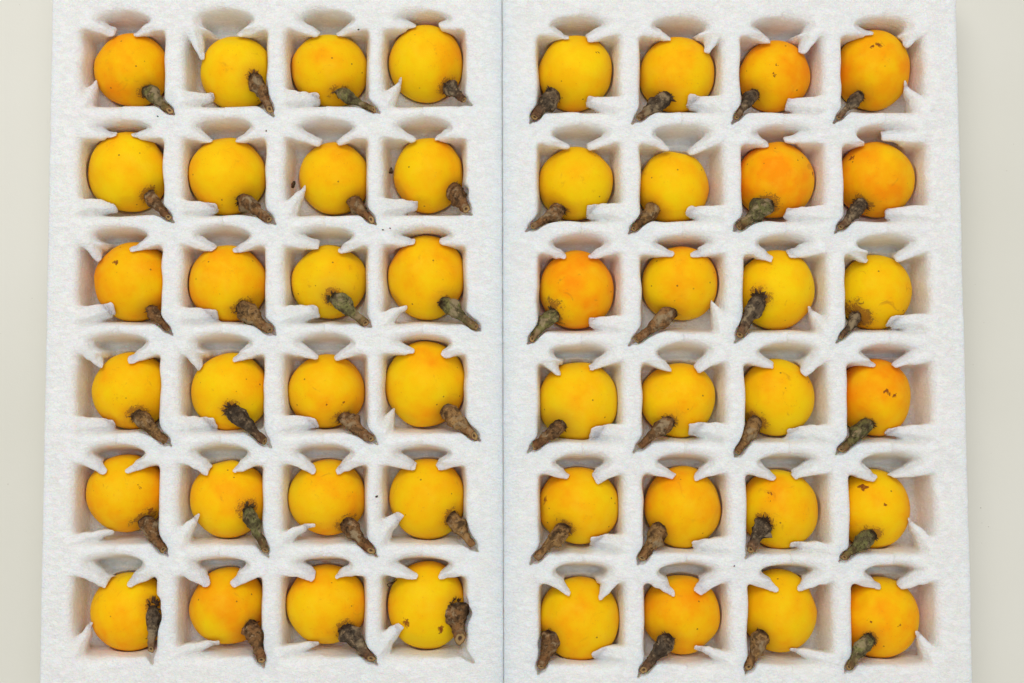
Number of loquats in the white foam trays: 48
